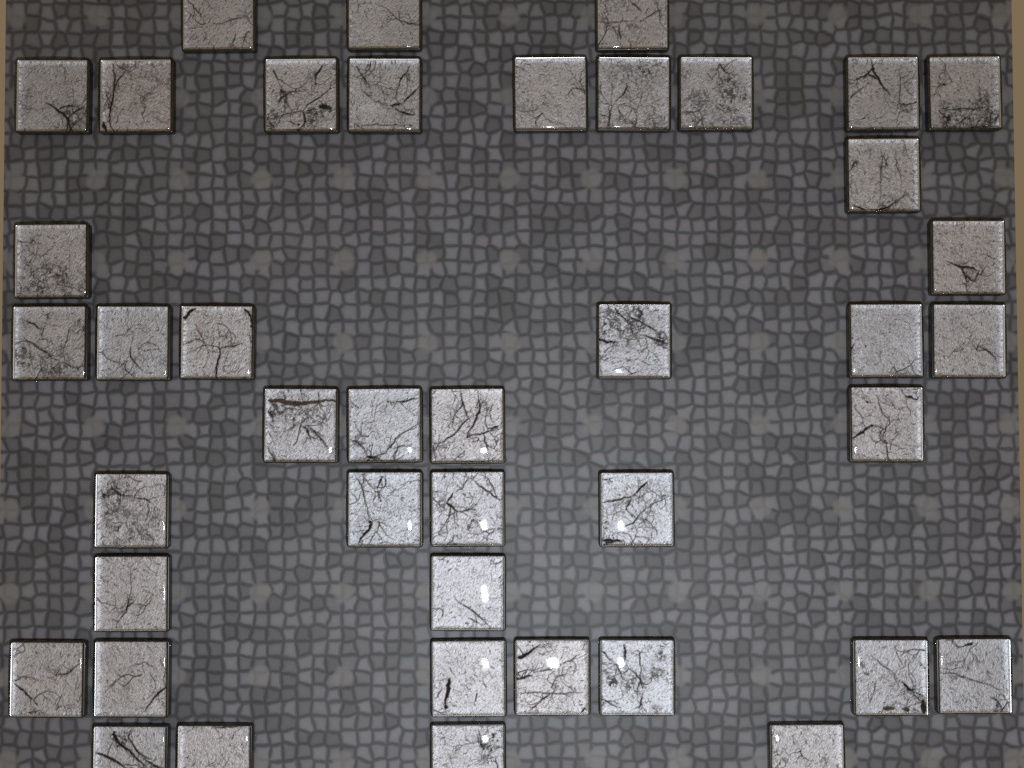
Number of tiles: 42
